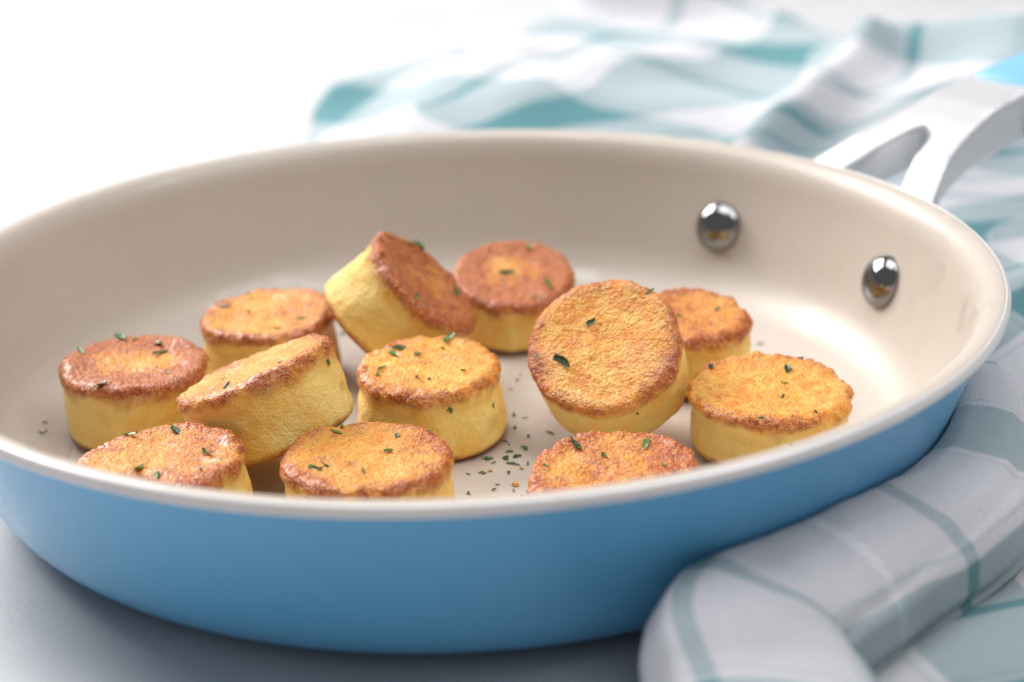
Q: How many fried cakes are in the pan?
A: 12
